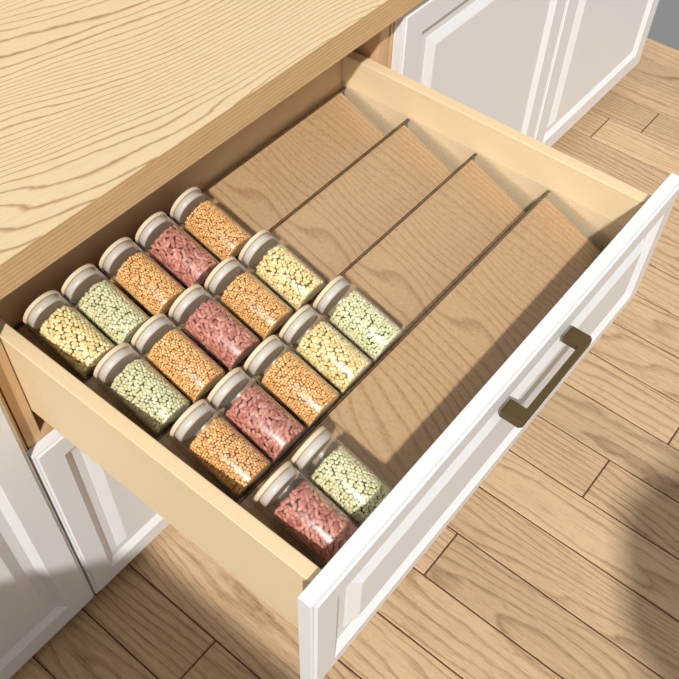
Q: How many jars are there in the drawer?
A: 17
